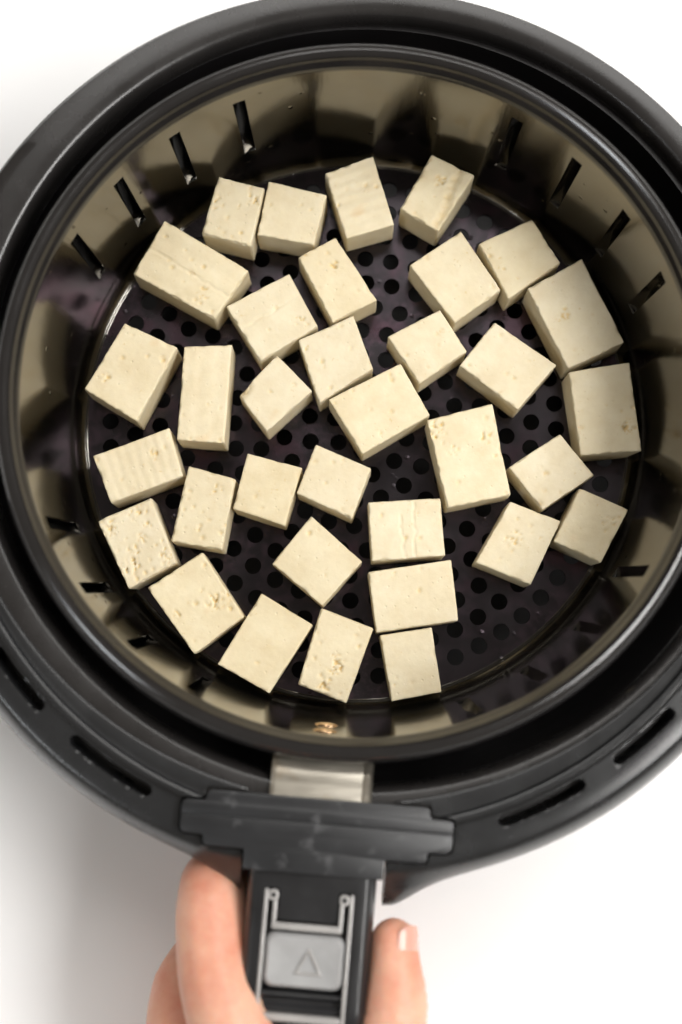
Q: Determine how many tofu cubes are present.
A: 34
